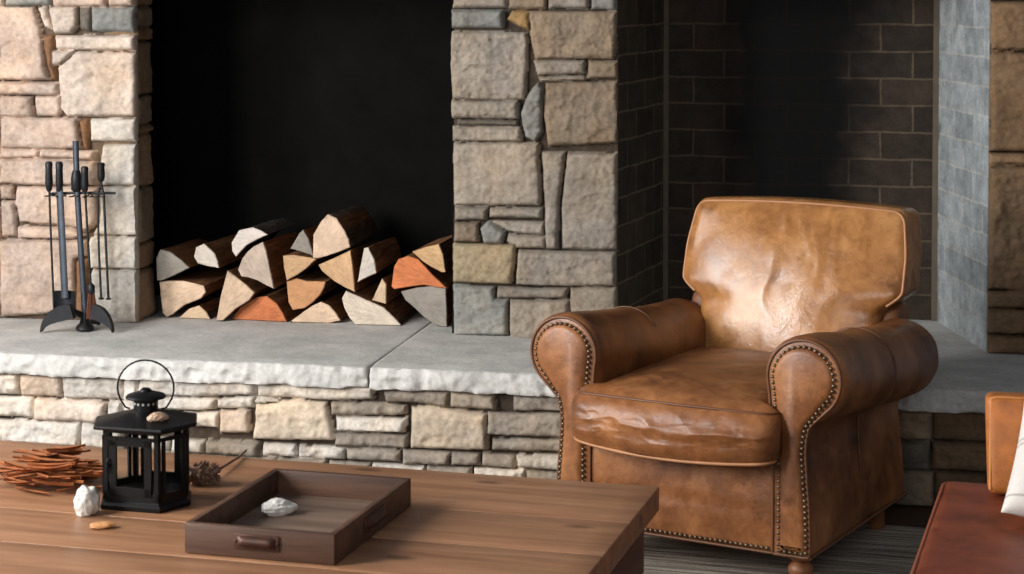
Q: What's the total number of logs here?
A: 20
